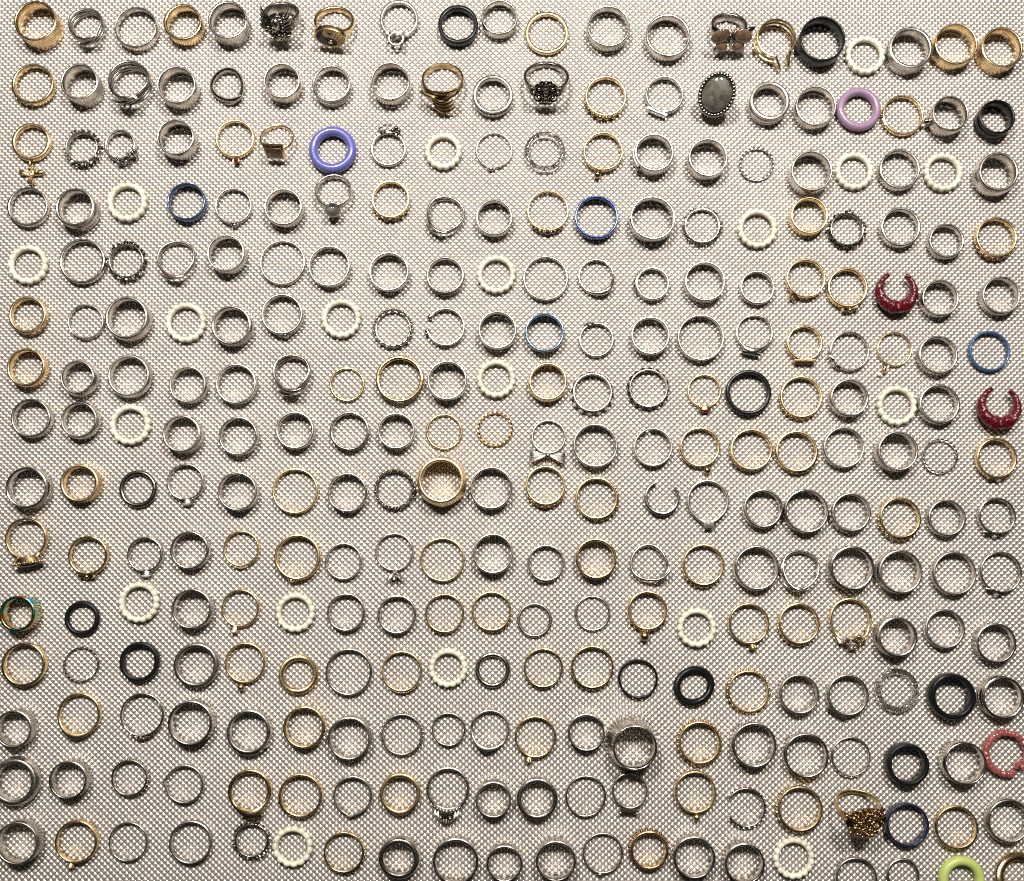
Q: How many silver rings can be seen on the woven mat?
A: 179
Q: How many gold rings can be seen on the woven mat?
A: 78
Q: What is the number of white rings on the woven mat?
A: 19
